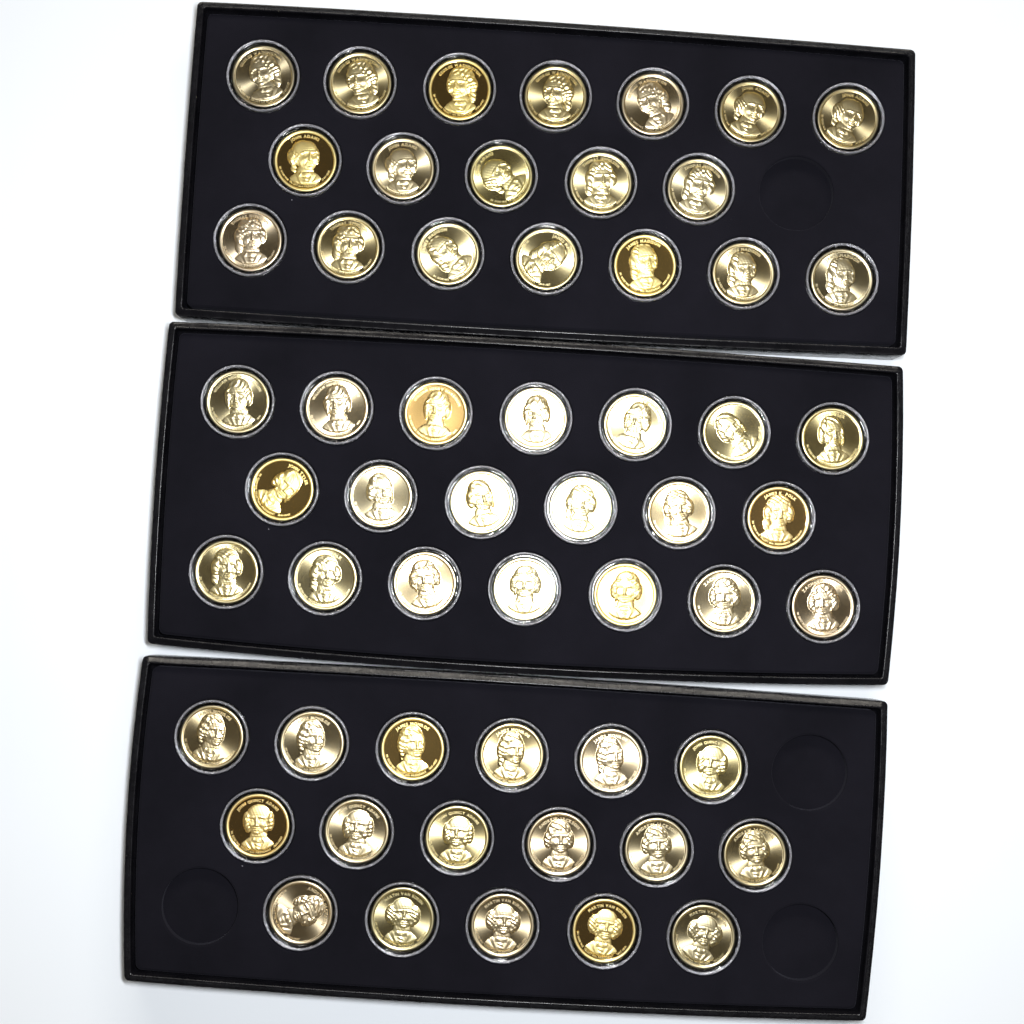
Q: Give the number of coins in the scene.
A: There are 56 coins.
